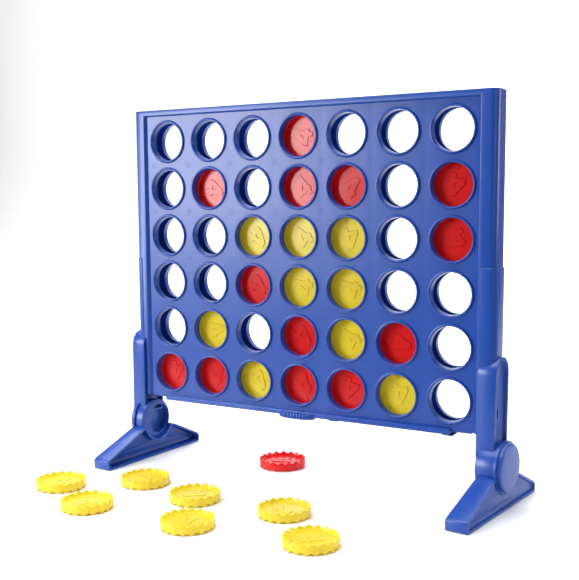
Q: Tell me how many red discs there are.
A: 14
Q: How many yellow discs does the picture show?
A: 16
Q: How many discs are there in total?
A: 30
